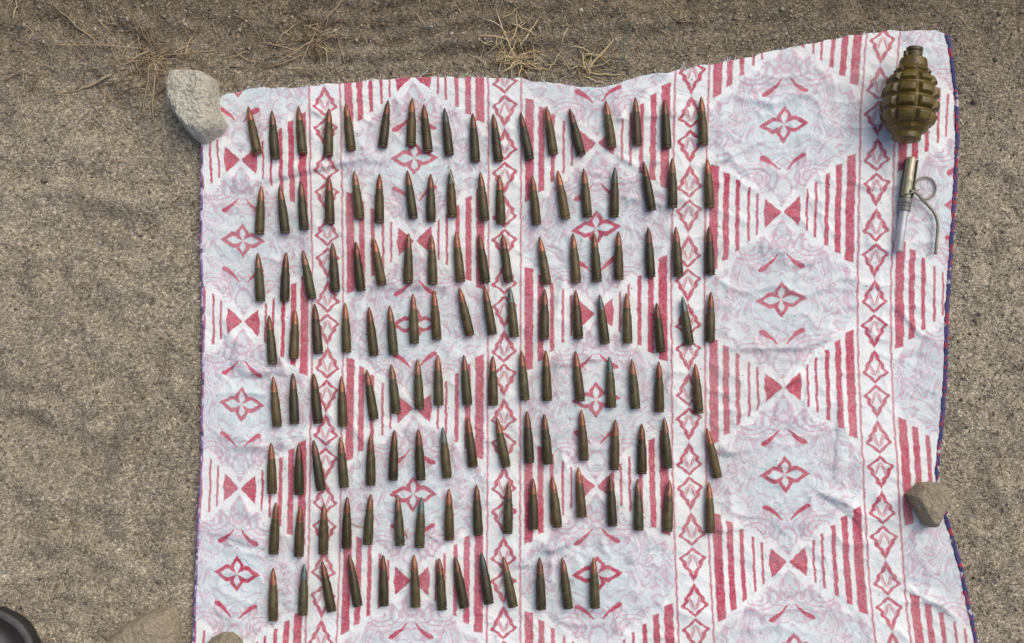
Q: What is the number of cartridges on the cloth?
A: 136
